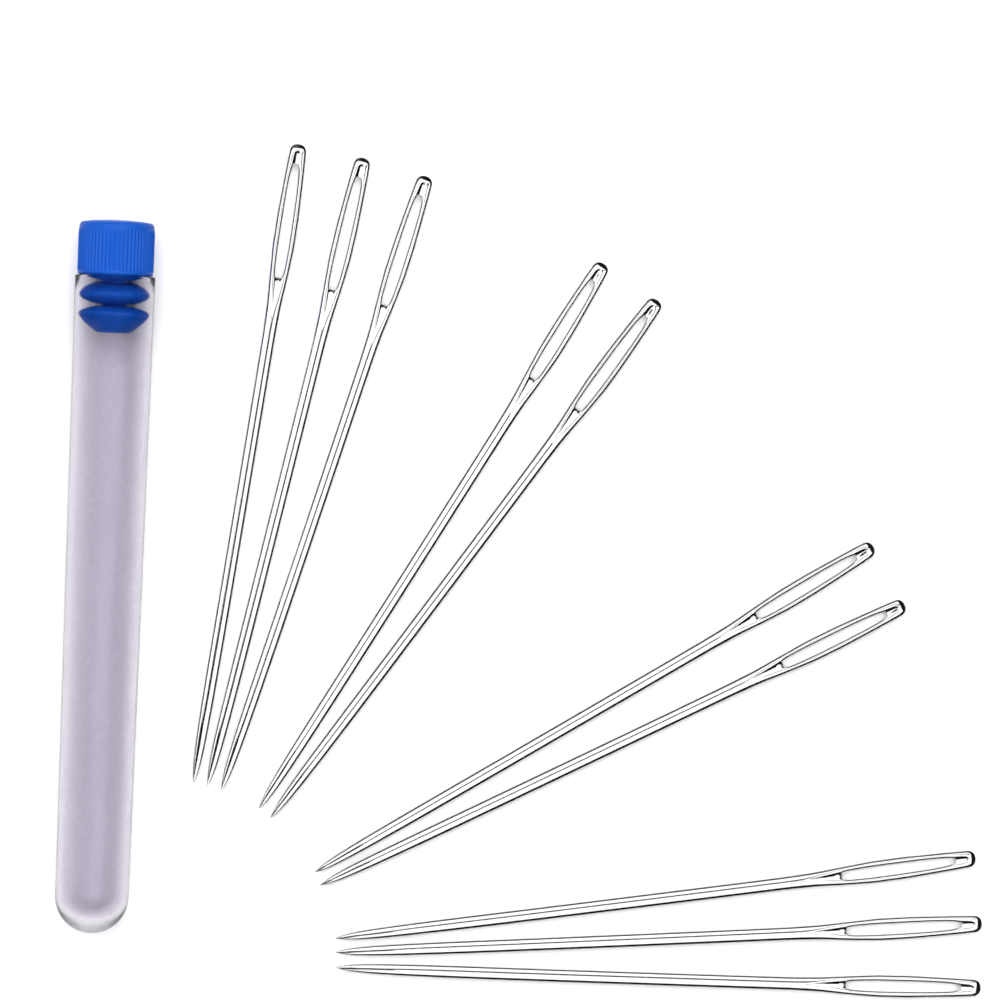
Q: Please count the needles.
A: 10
